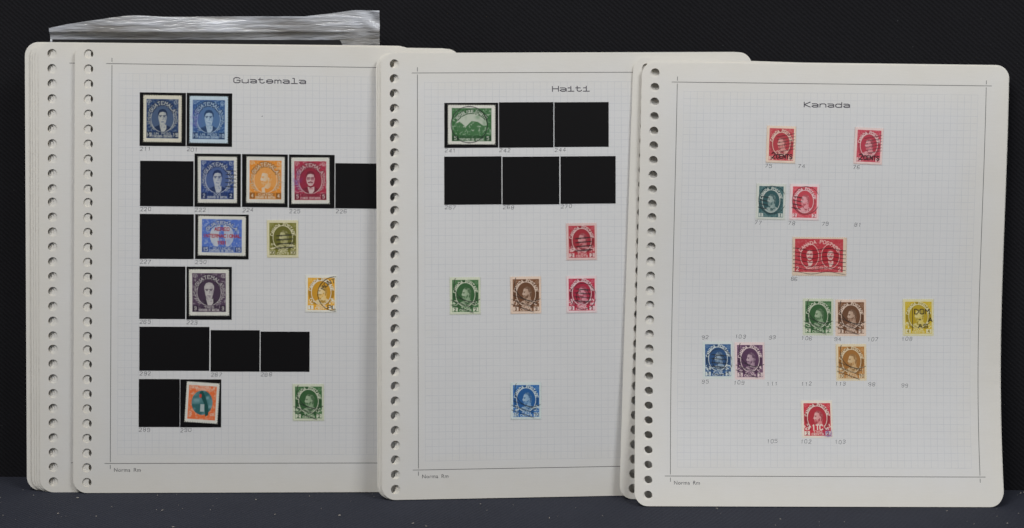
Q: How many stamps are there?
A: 29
